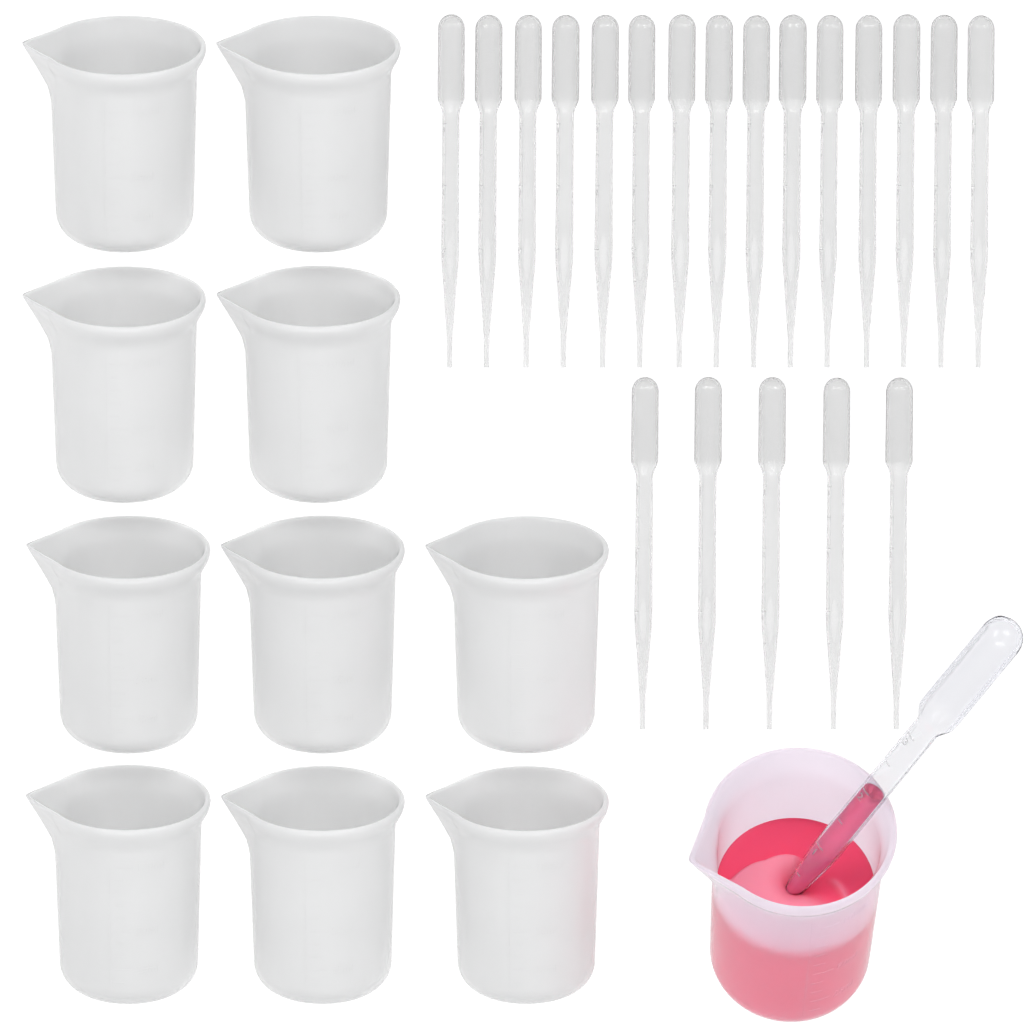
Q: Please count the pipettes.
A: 21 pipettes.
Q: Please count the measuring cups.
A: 11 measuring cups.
